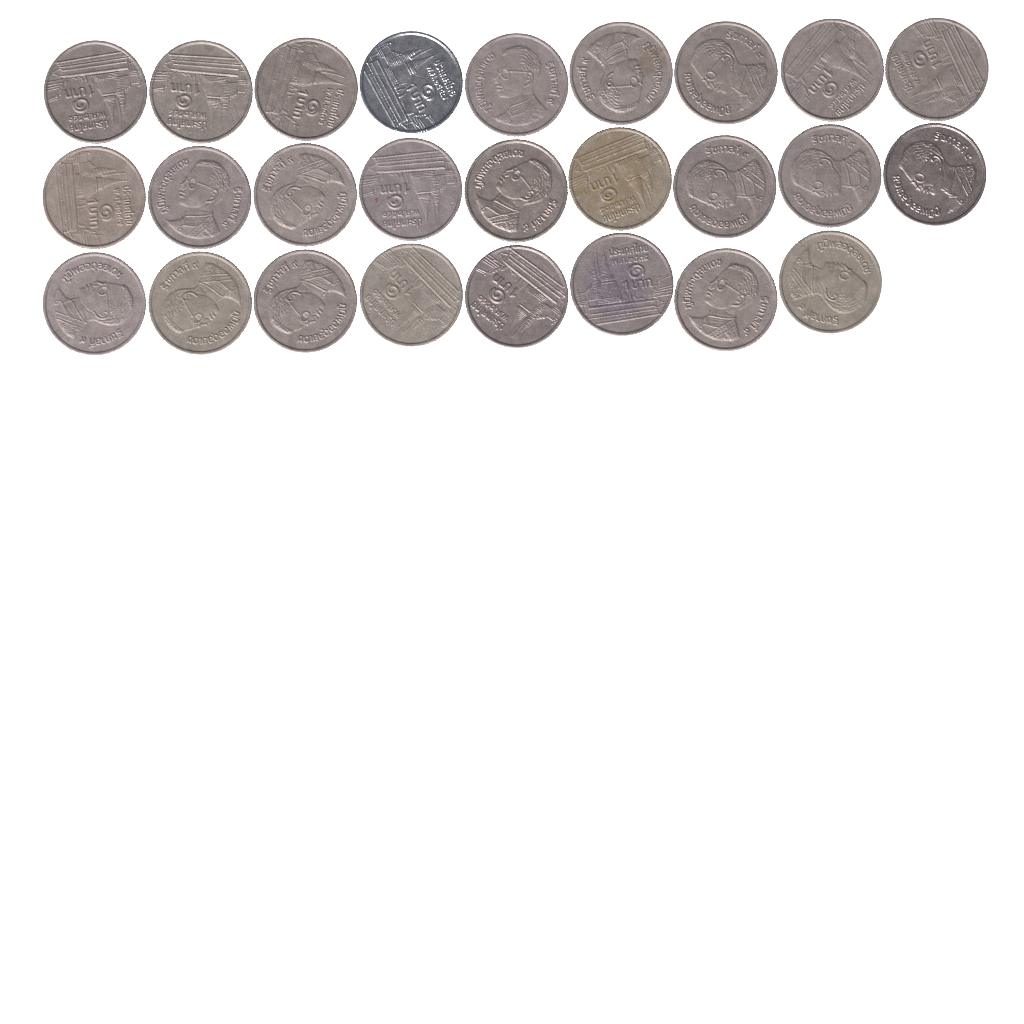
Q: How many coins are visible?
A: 26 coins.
